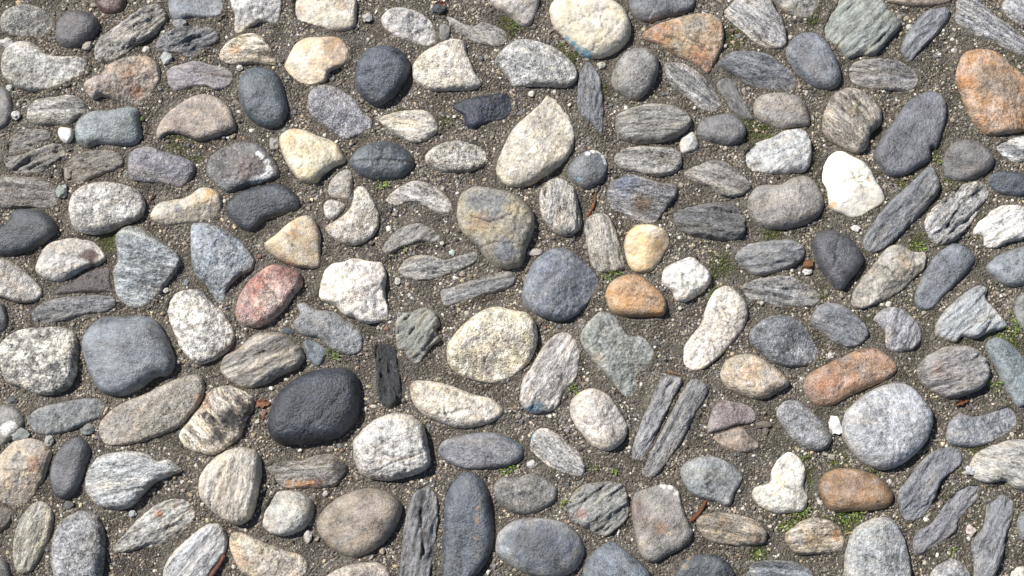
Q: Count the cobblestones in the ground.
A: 185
